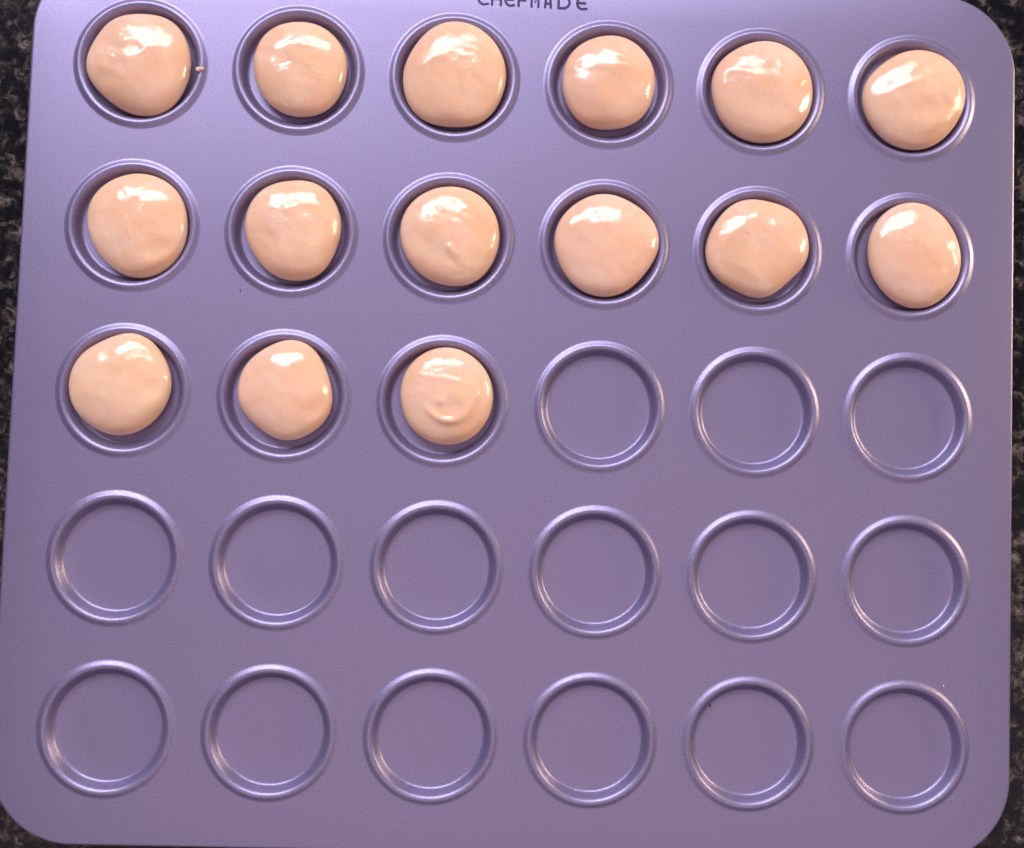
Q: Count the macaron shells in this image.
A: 15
